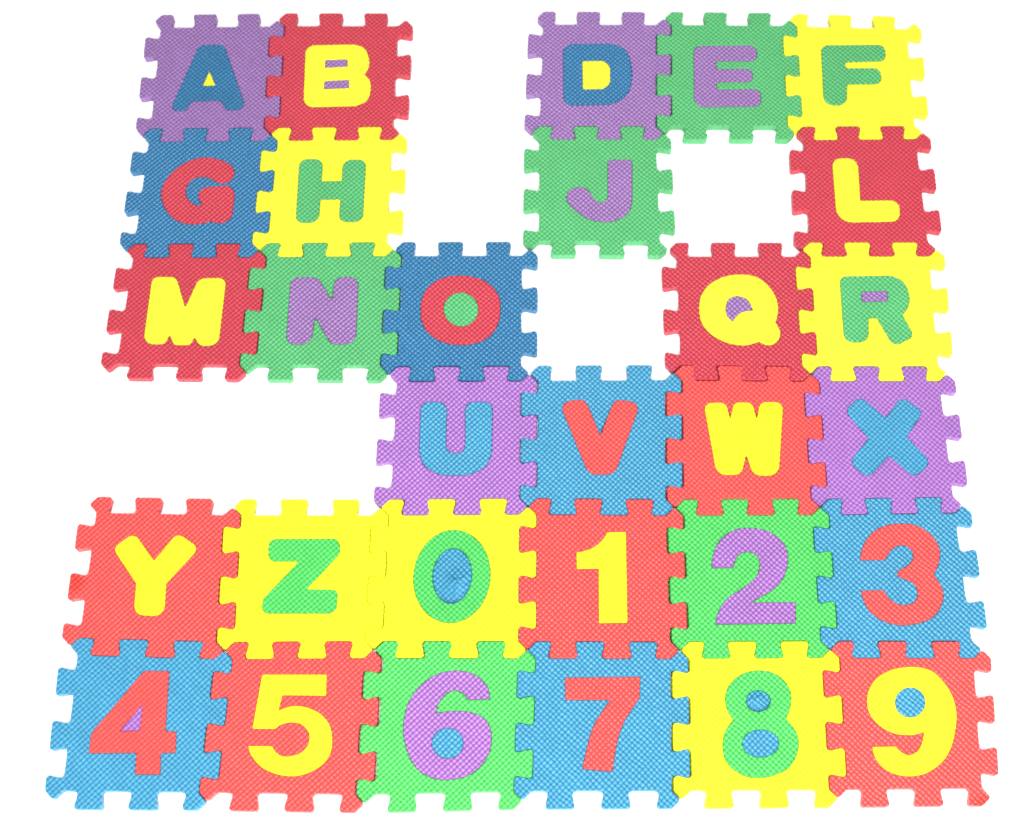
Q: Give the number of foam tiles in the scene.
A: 30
